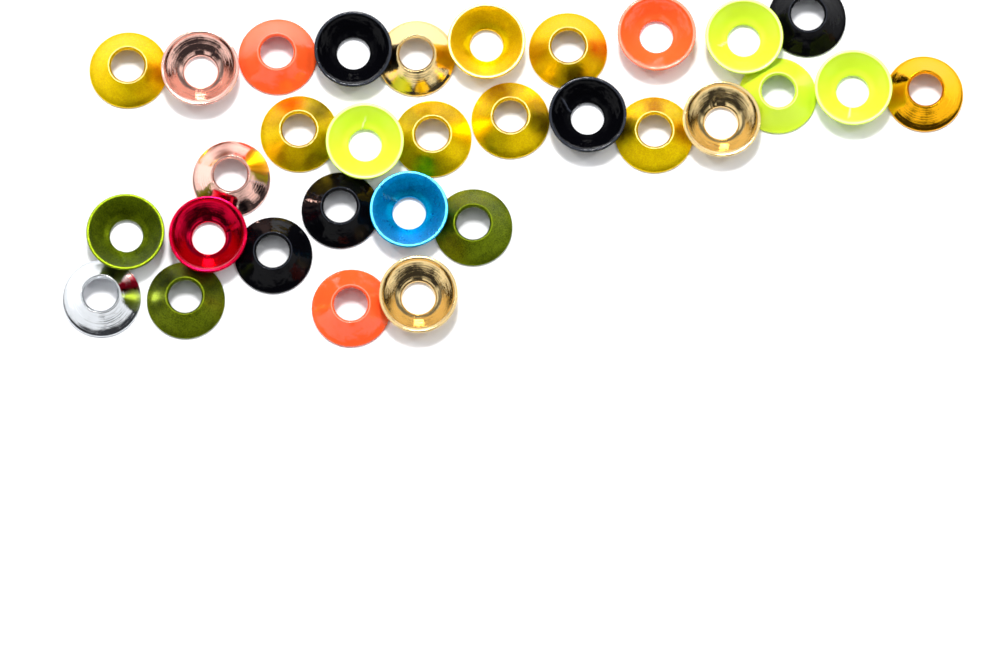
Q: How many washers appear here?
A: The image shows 31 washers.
